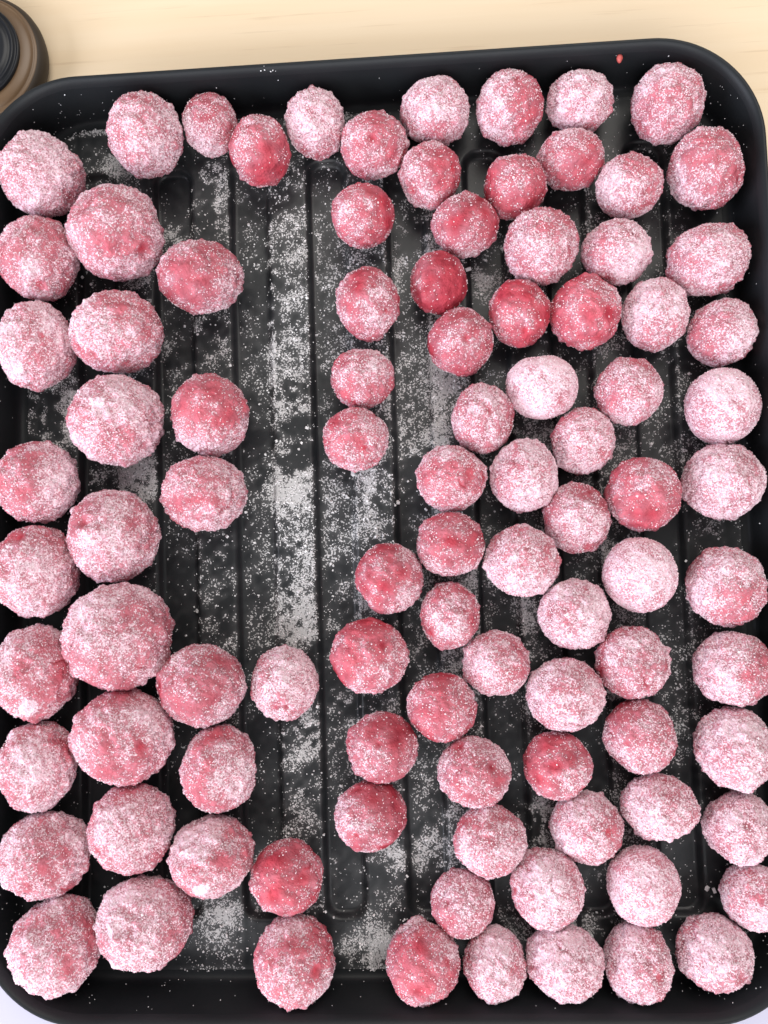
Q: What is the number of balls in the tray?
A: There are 96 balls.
